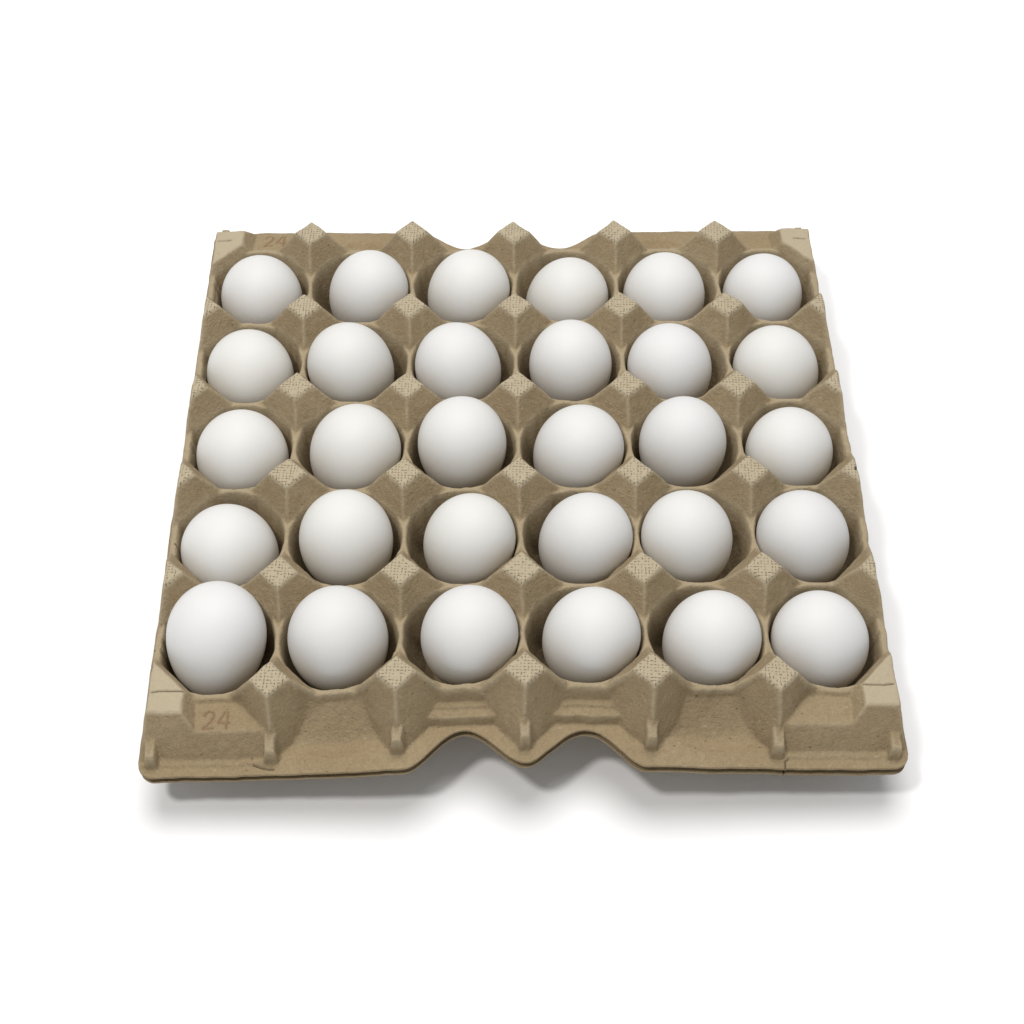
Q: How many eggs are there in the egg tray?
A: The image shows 30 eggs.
